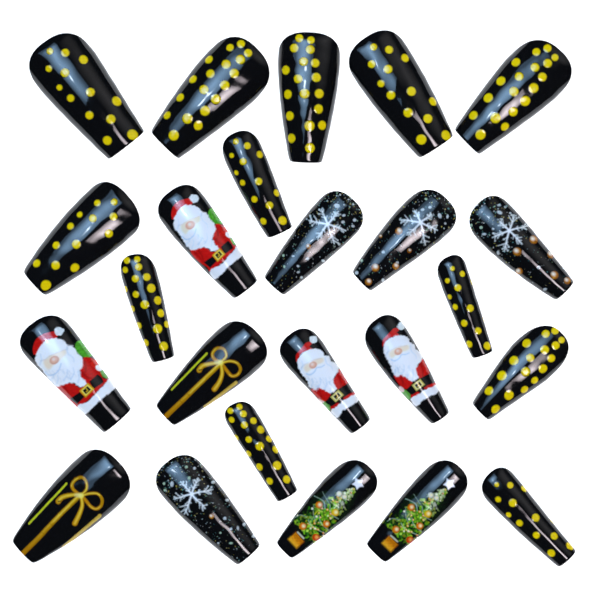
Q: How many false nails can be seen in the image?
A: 24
